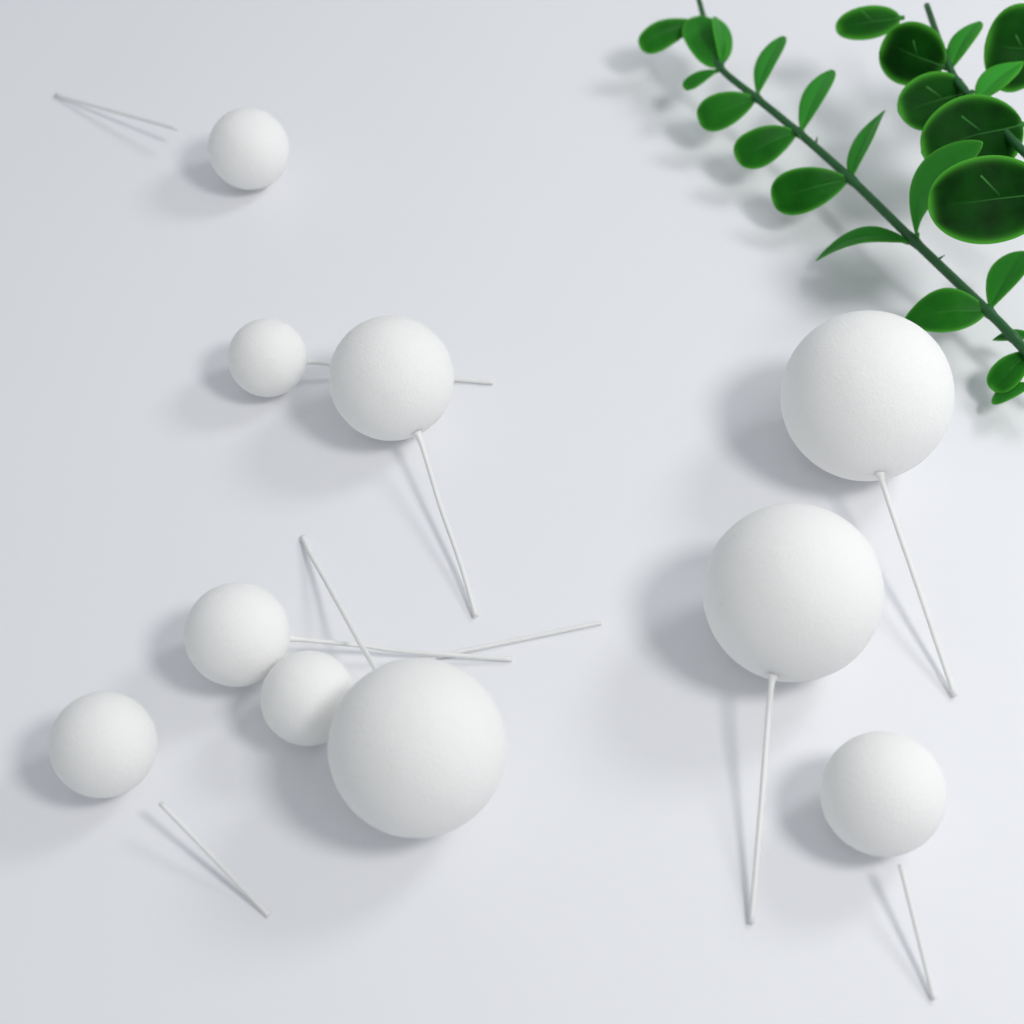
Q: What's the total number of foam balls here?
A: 10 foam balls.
